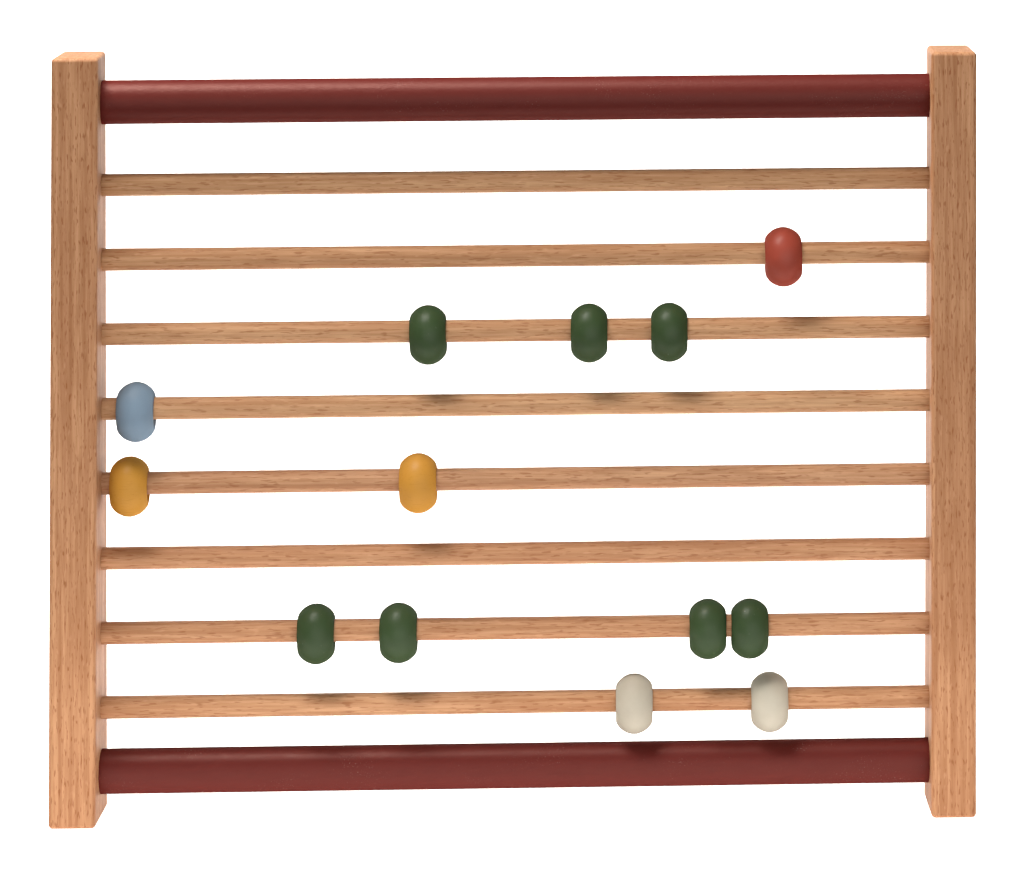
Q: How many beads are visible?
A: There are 13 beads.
